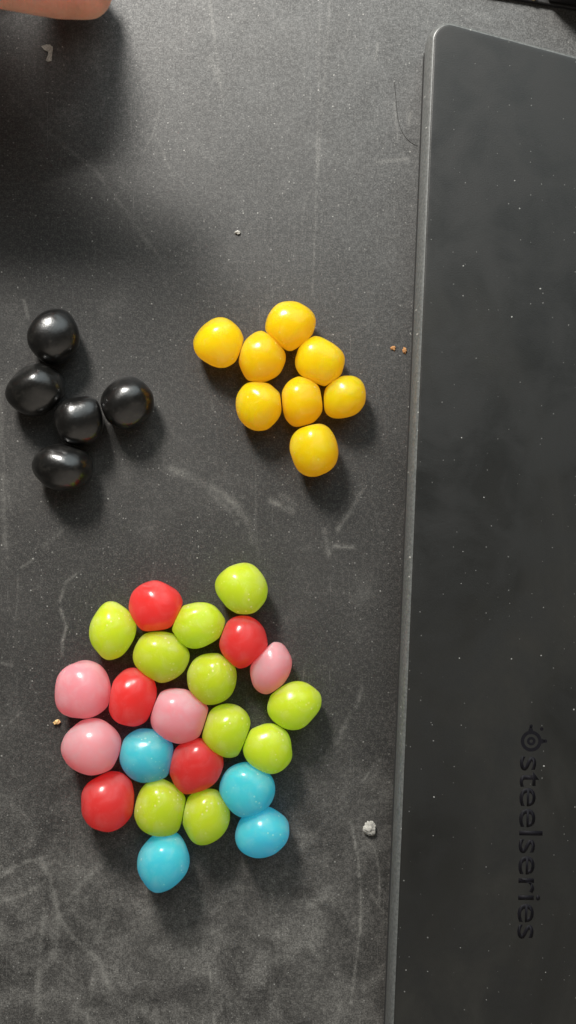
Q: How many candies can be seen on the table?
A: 36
